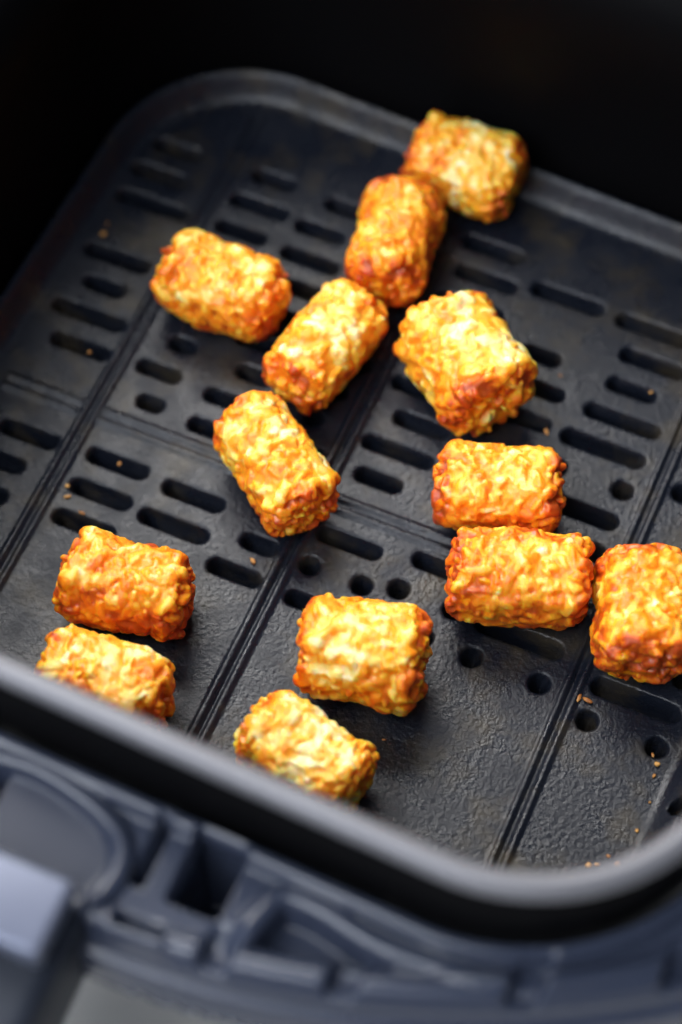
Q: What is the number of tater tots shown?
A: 13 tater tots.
